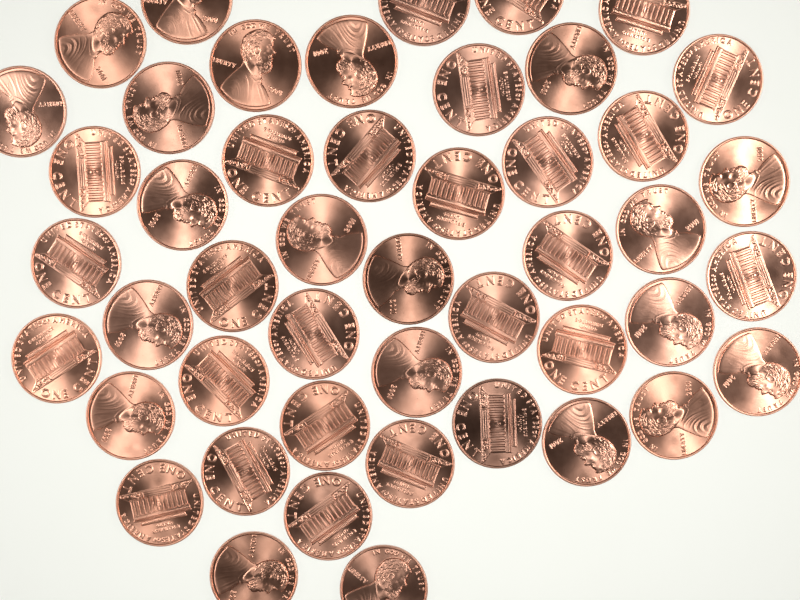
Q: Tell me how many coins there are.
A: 47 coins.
